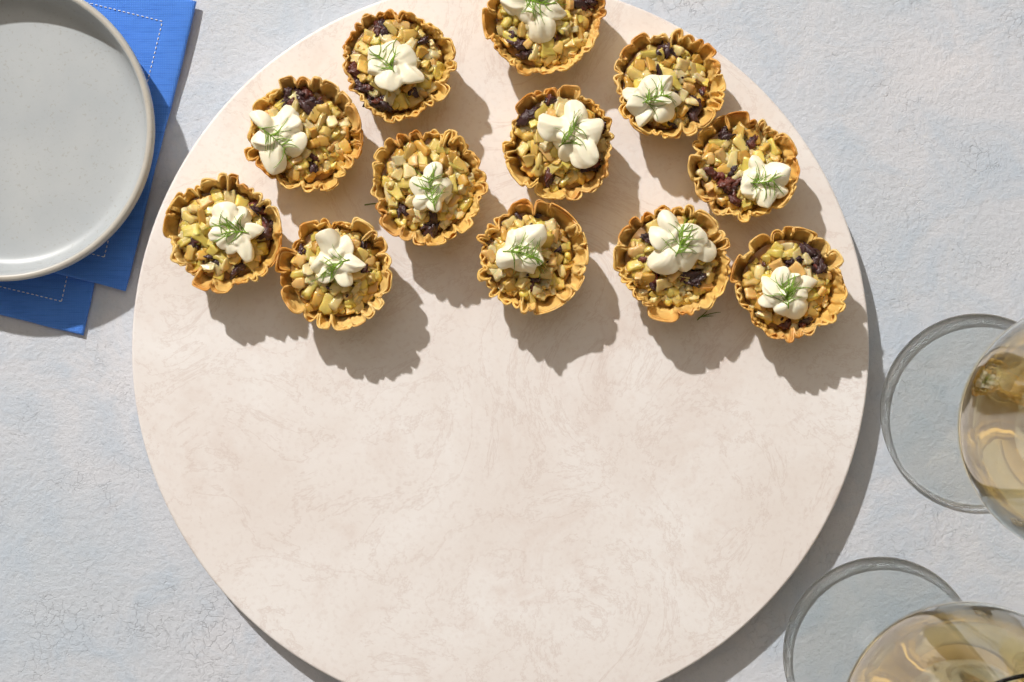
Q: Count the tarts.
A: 12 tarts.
